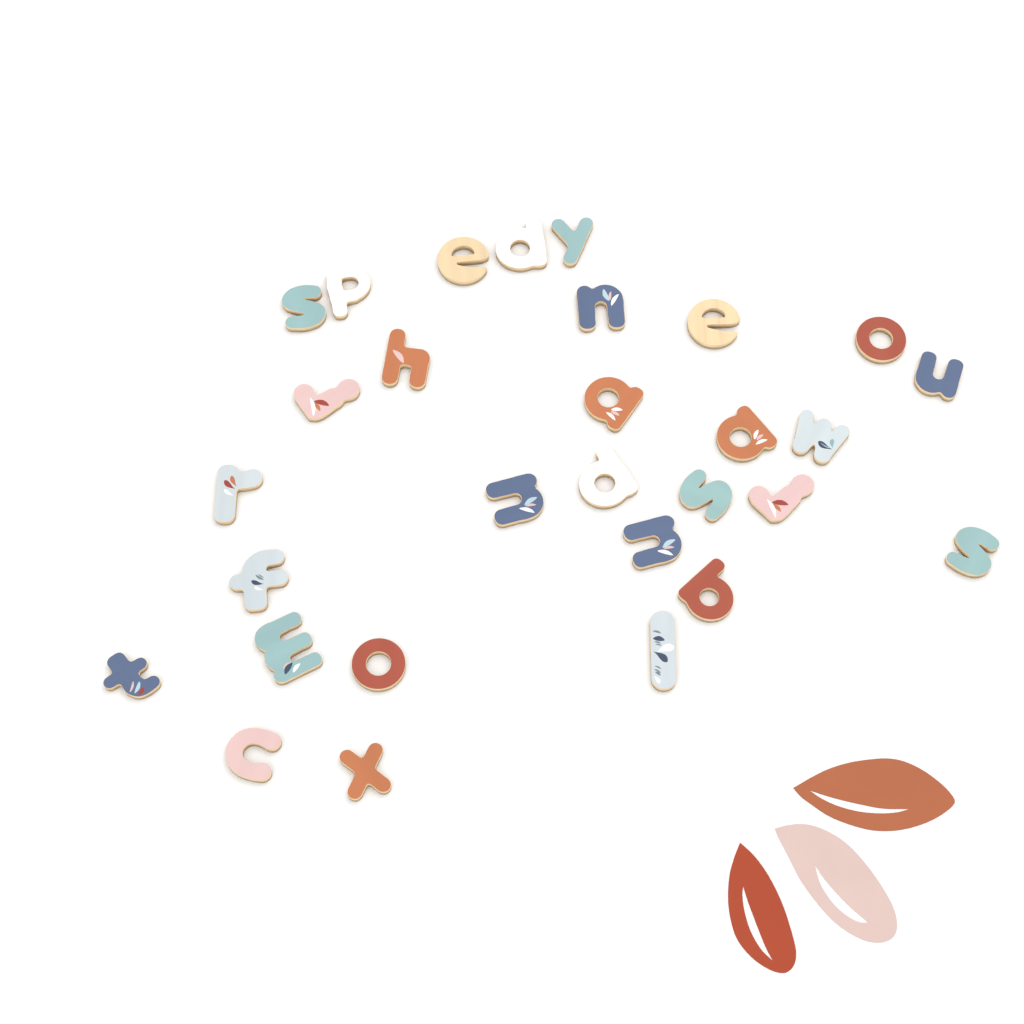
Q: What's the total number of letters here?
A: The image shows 29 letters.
